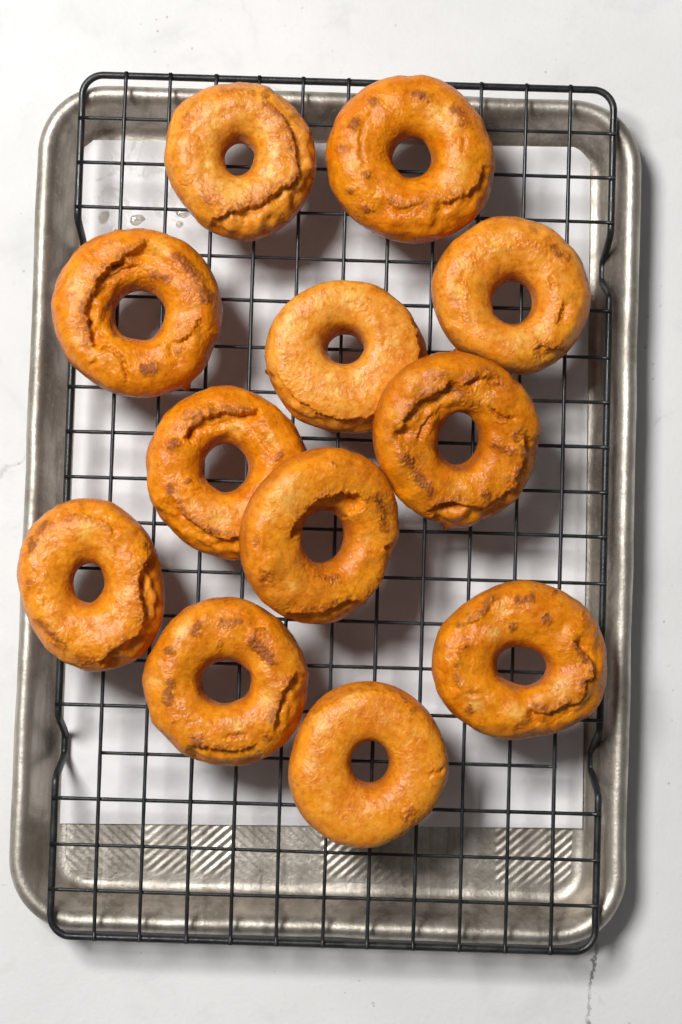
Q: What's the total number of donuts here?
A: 12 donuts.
